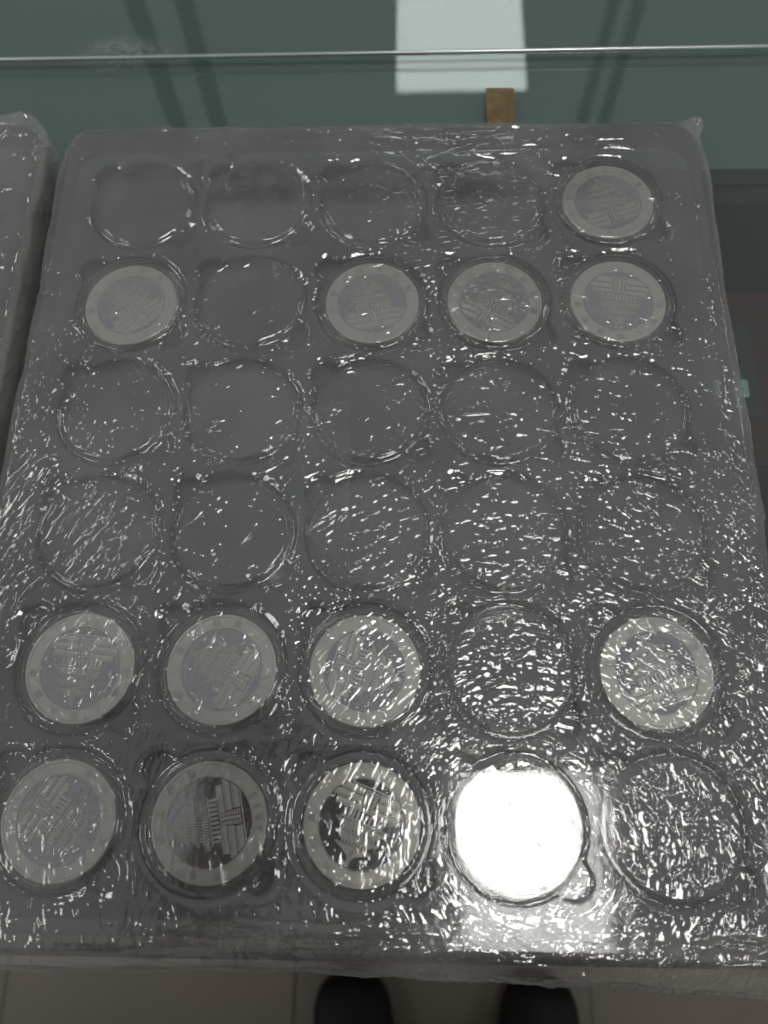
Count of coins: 12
